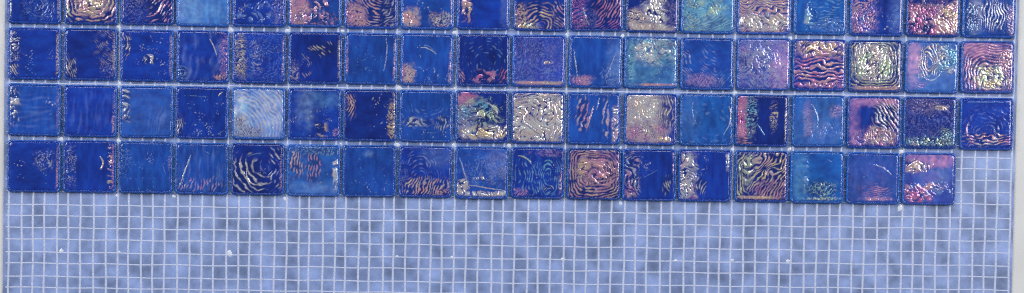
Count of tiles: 71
